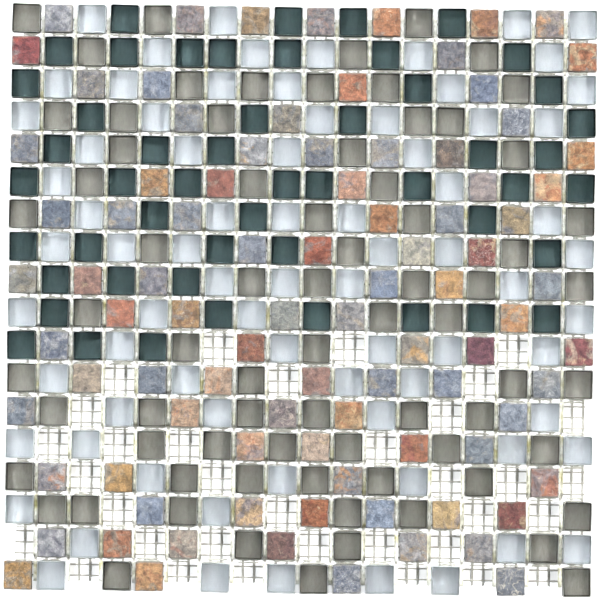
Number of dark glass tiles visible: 51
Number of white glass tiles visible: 76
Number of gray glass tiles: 73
